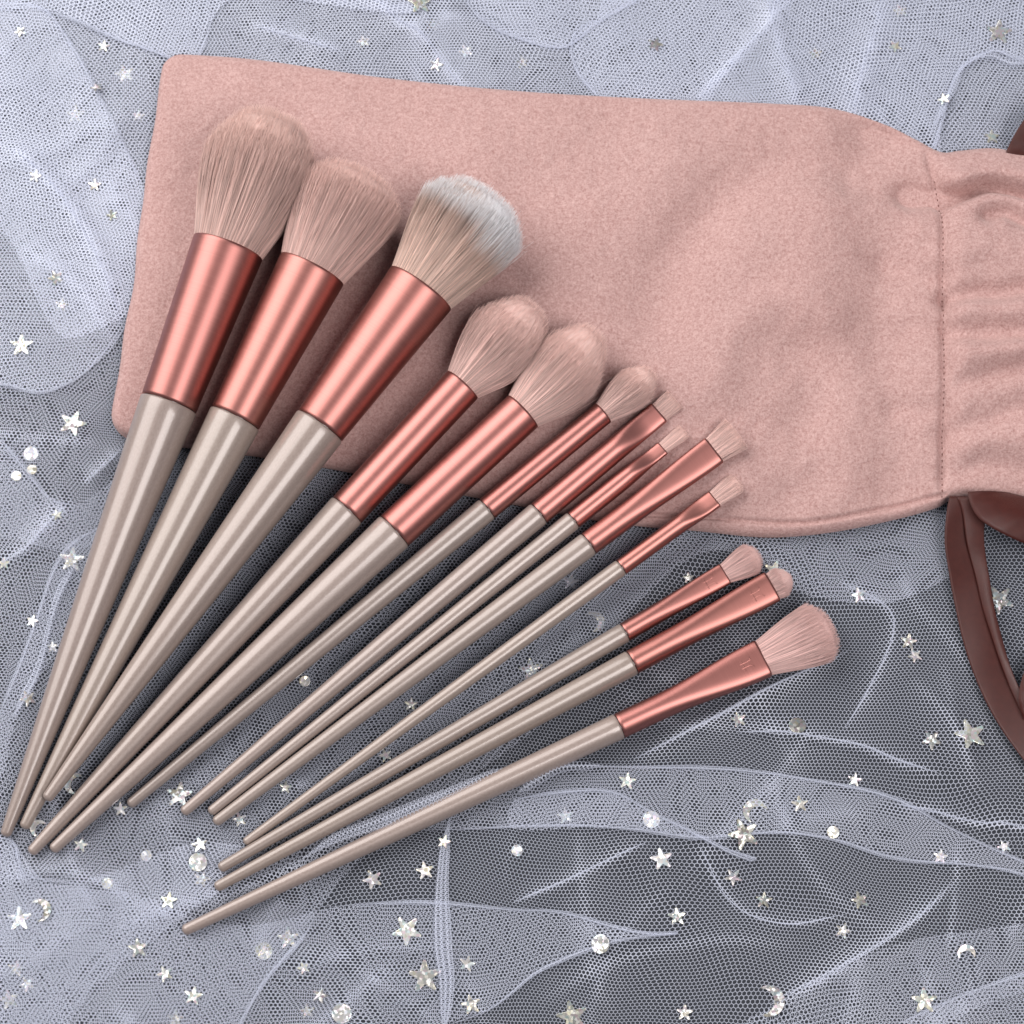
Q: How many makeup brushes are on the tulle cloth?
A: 13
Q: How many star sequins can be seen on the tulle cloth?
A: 88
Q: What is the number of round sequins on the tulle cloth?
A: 14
